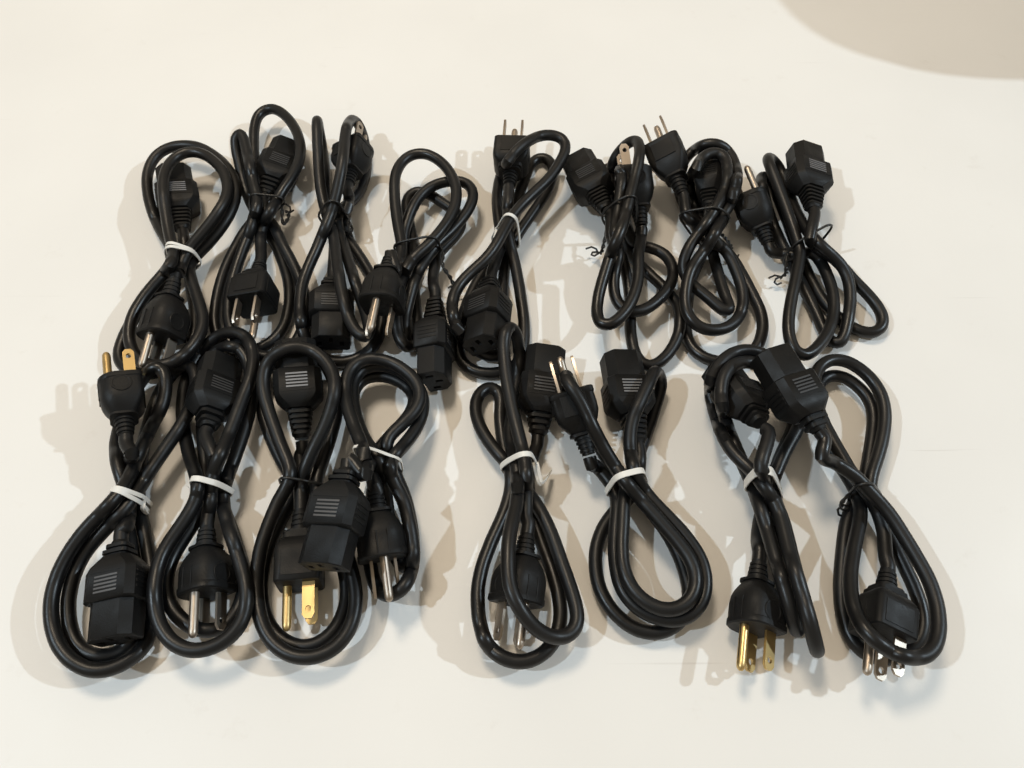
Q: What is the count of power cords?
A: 16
